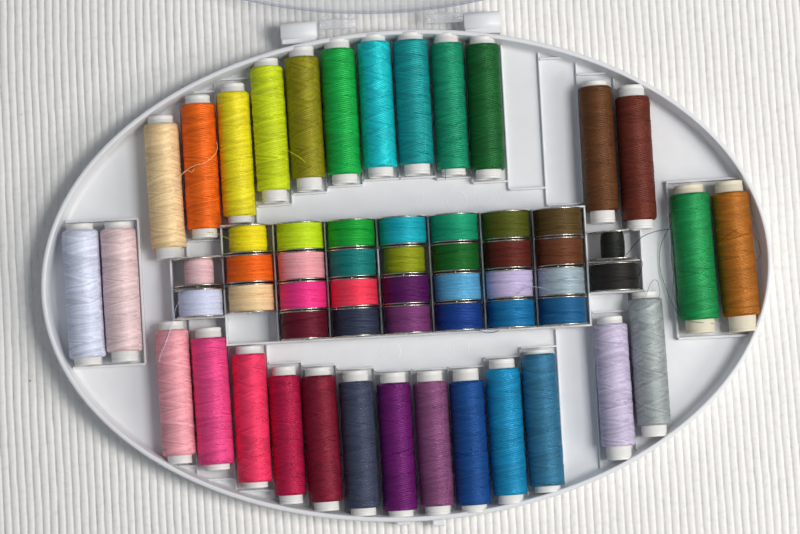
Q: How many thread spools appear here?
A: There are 29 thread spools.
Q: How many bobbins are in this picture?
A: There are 31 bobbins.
